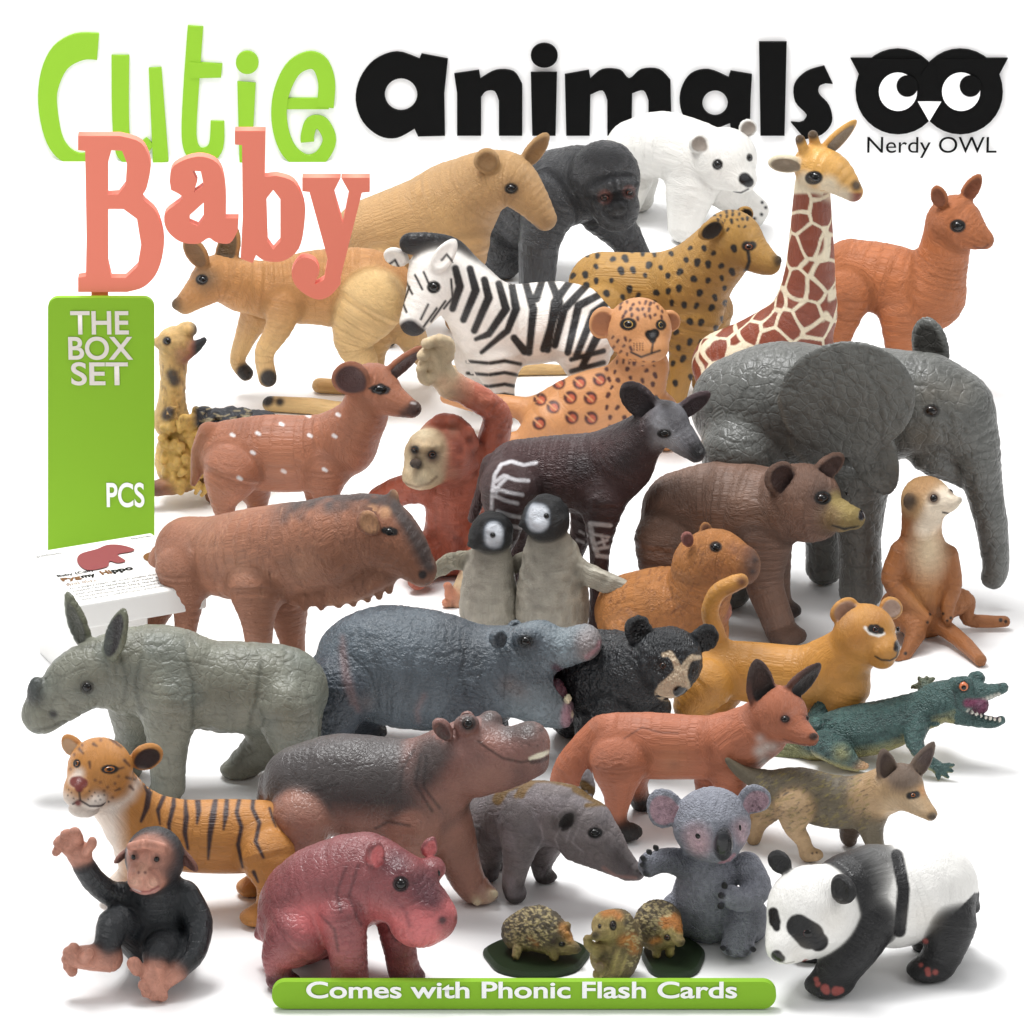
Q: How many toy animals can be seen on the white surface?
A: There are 37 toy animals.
